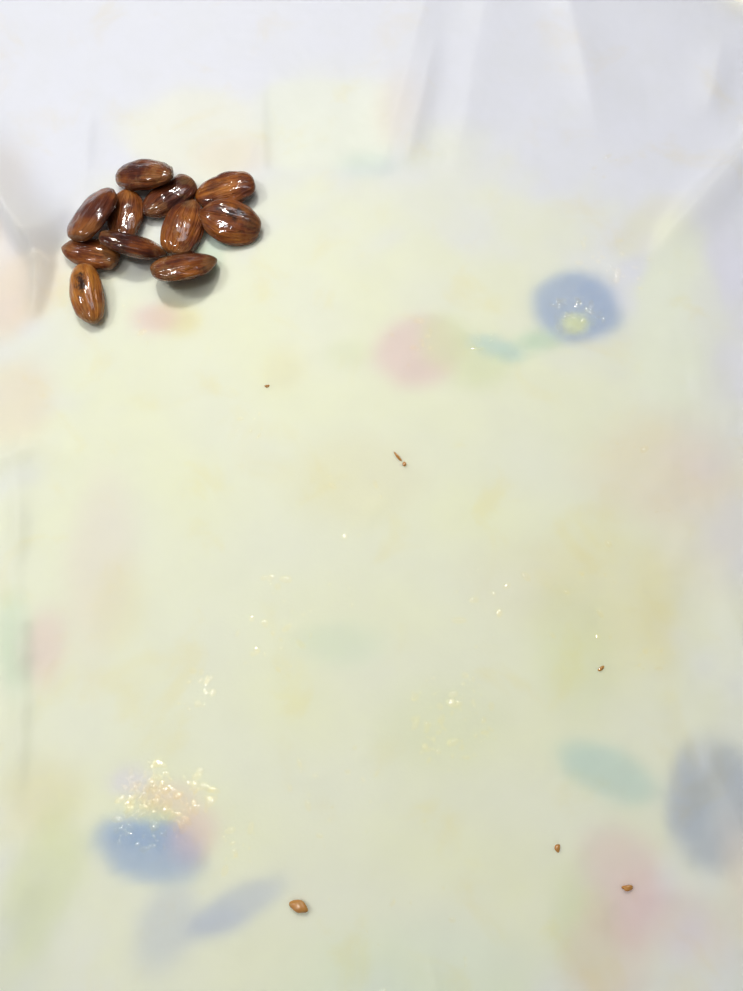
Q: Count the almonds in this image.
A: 11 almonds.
